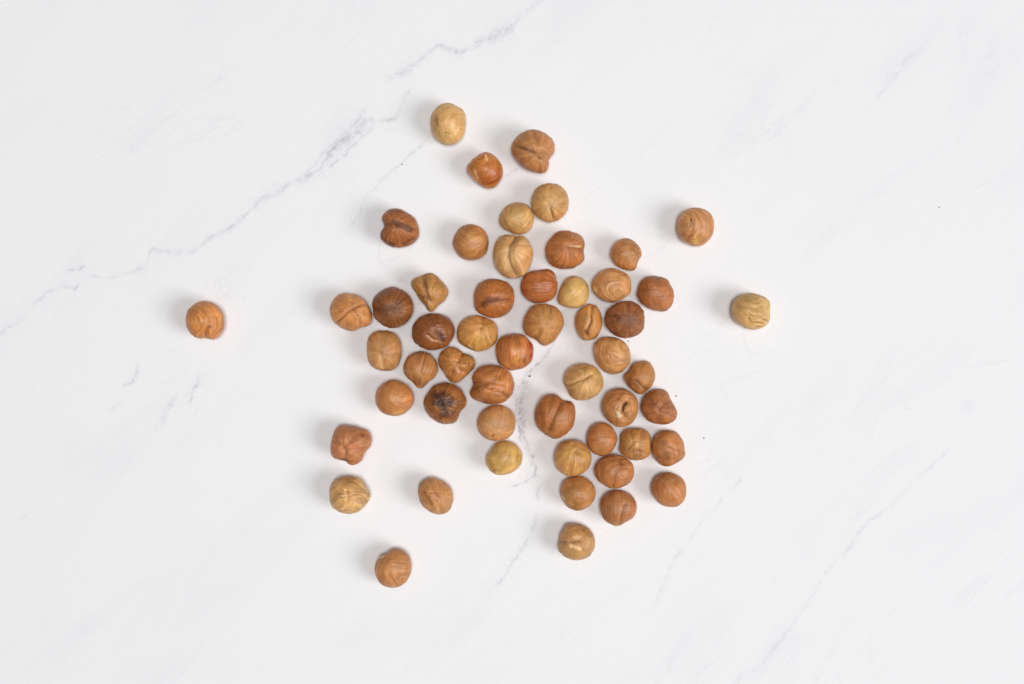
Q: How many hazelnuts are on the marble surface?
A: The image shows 54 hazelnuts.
